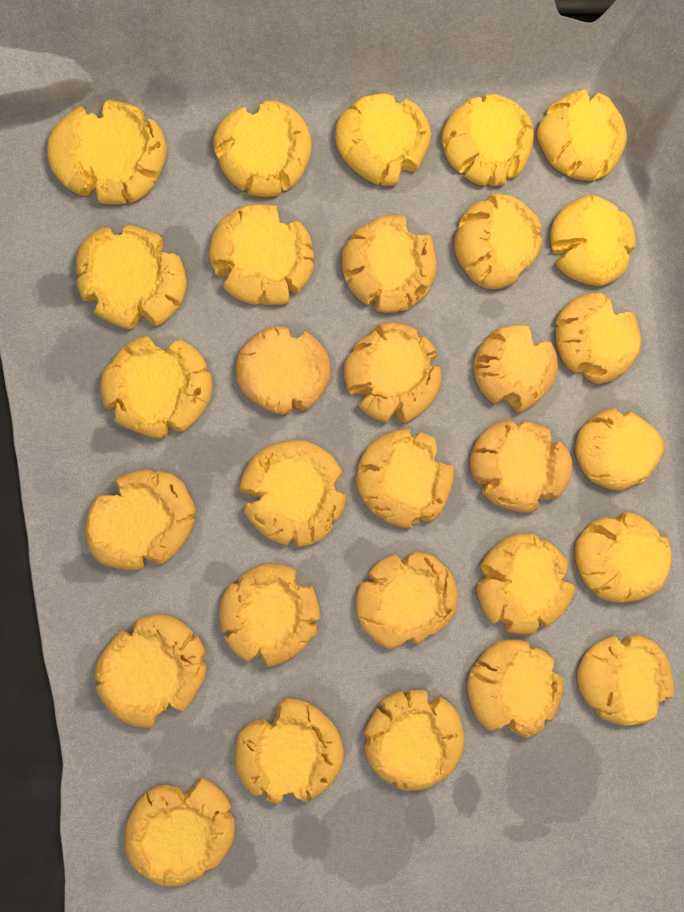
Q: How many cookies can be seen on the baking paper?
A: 30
